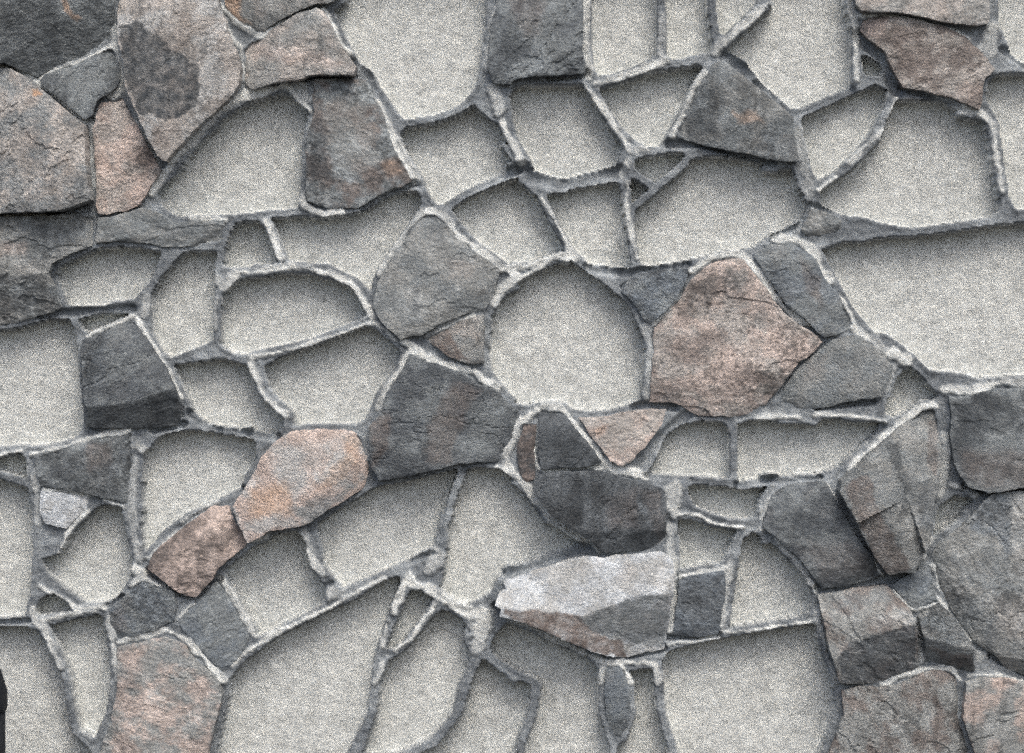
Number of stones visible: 46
